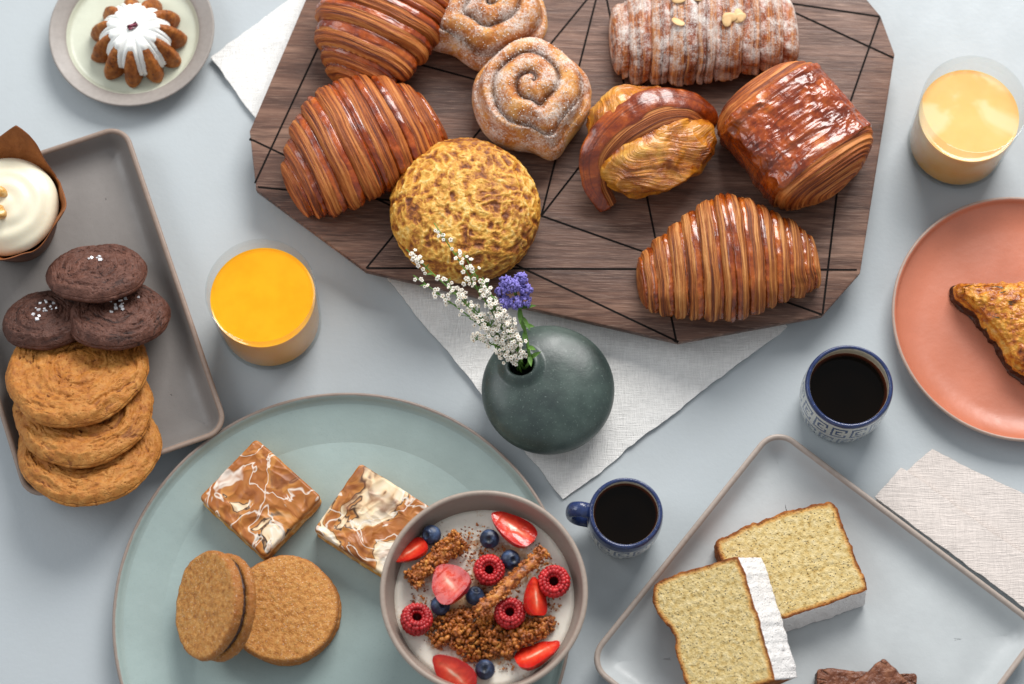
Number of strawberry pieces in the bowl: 6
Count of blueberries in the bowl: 6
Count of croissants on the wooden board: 4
